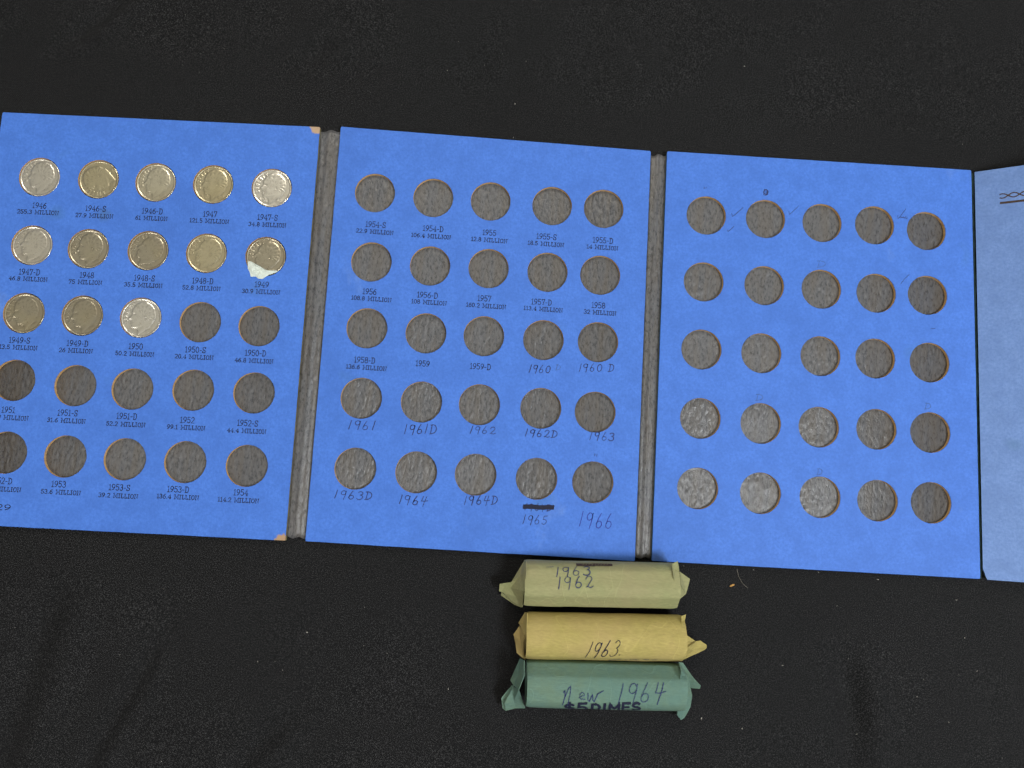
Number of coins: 13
